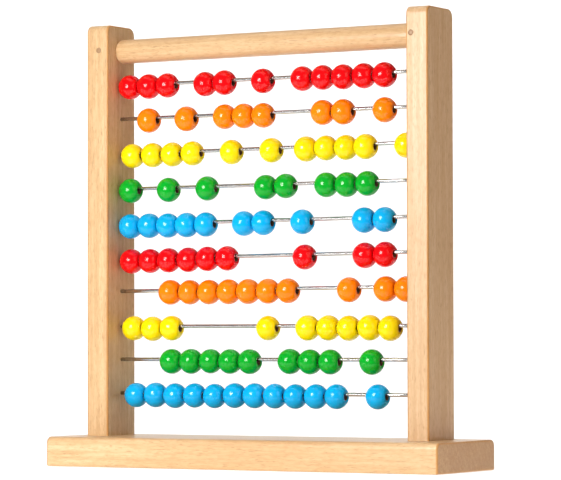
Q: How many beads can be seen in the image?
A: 97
